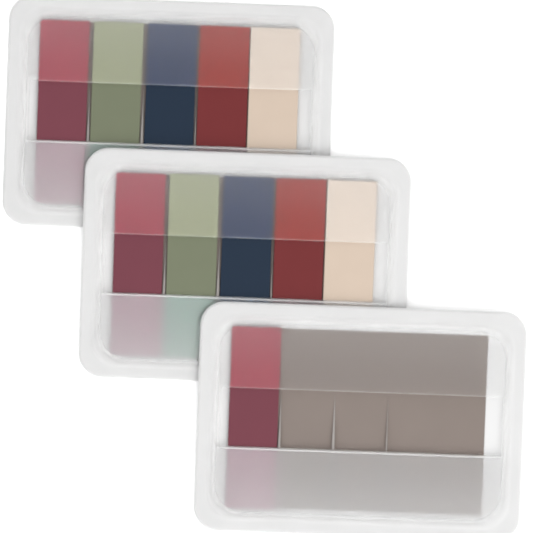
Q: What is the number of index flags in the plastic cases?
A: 11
